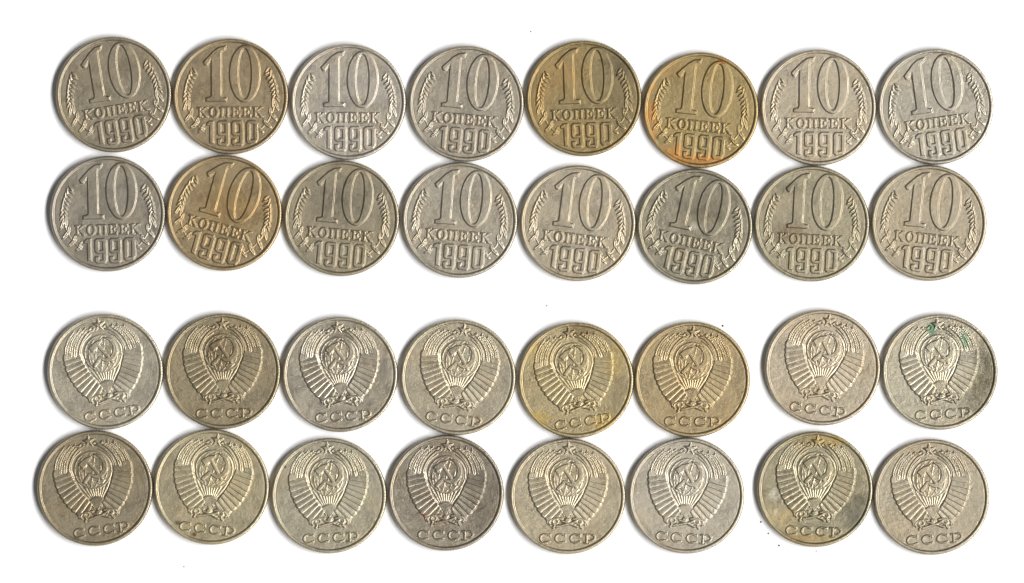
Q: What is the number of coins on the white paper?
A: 32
